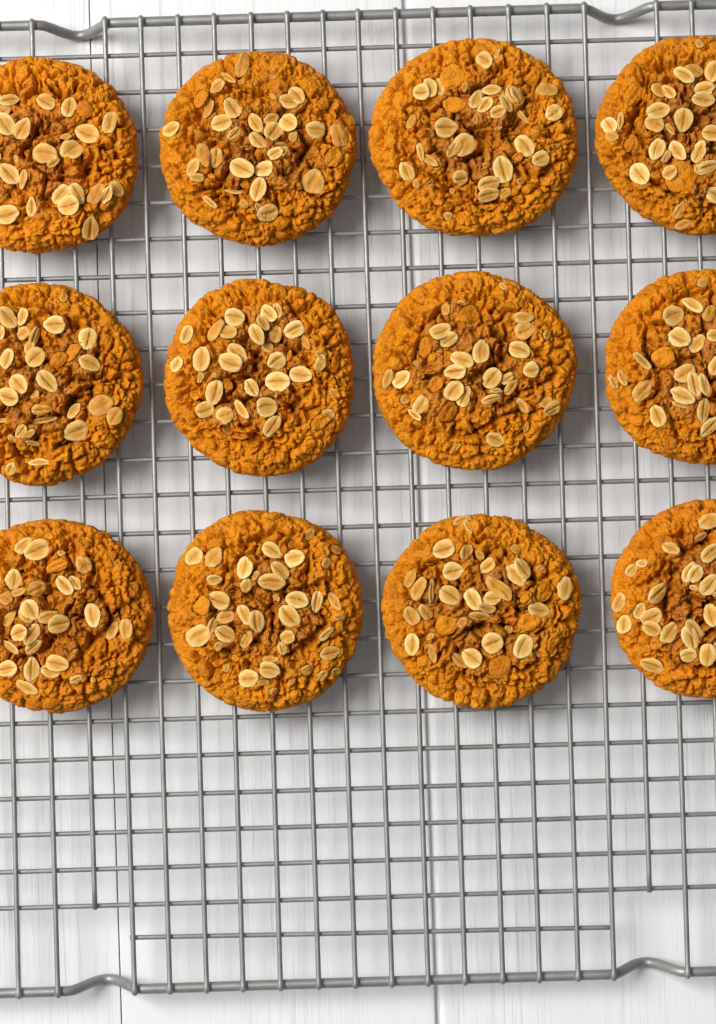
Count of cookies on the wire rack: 12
